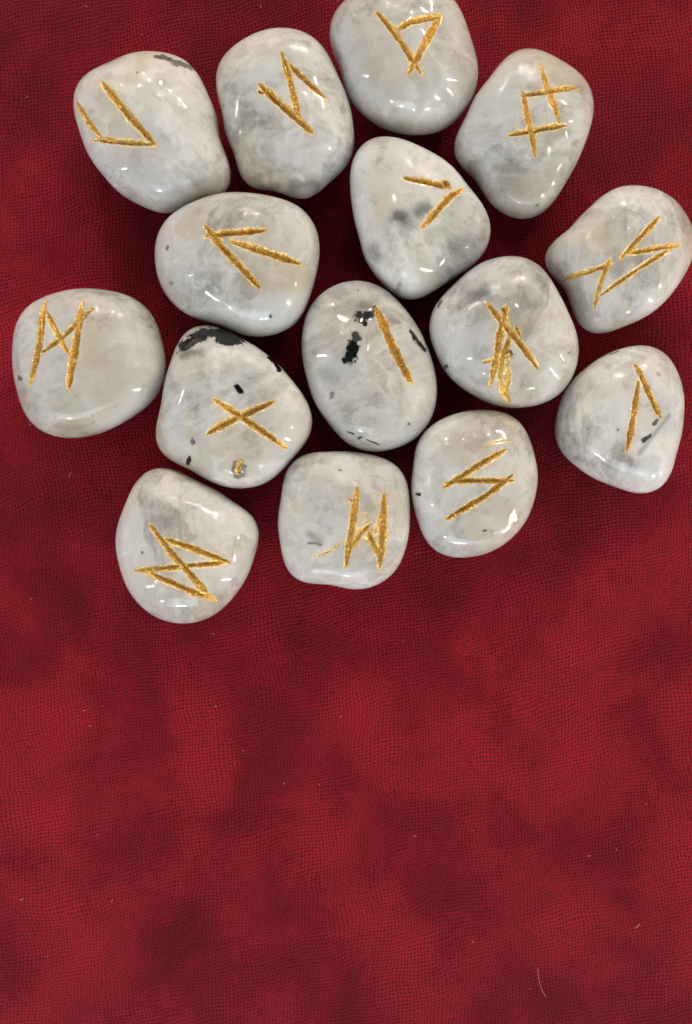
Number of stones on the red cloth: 15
